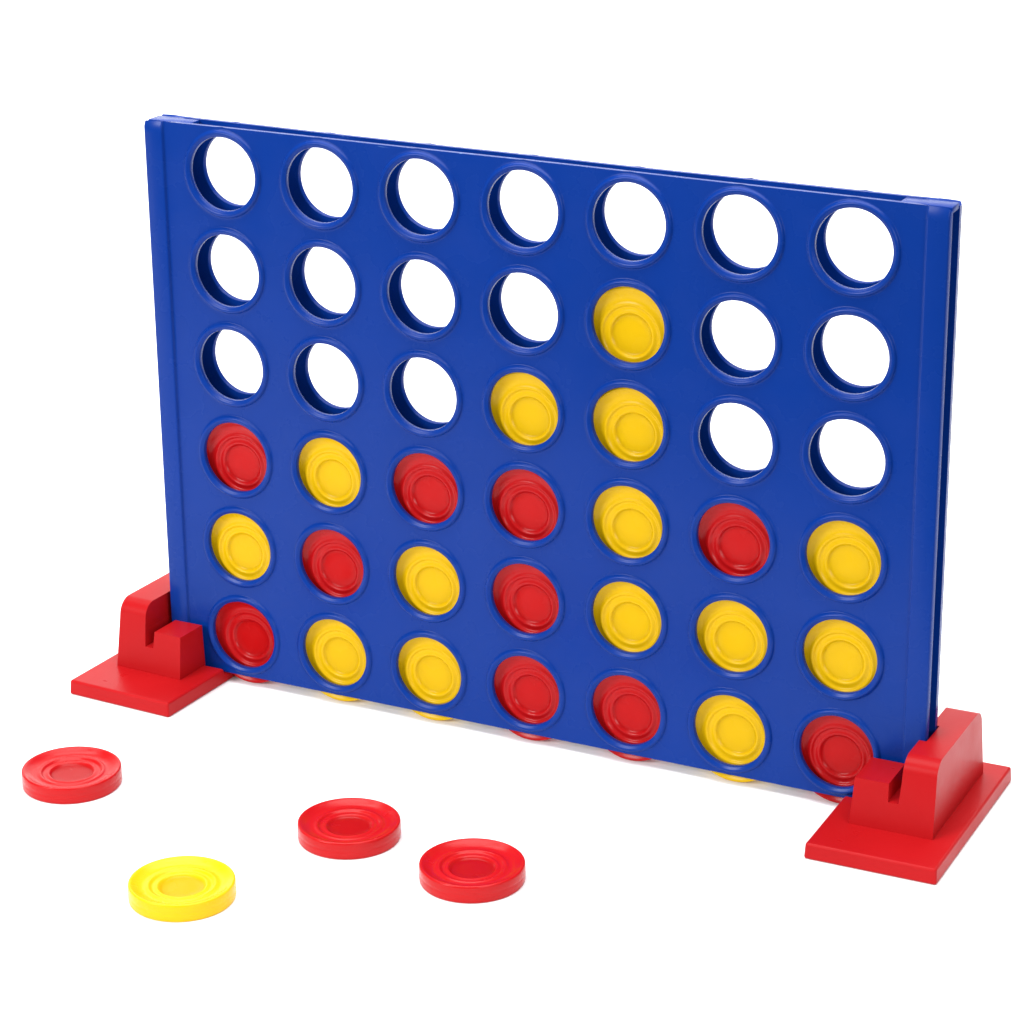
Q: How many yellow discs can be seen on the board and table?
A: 15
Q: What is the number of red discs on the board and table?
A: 13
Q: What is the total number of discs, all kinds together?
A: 28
